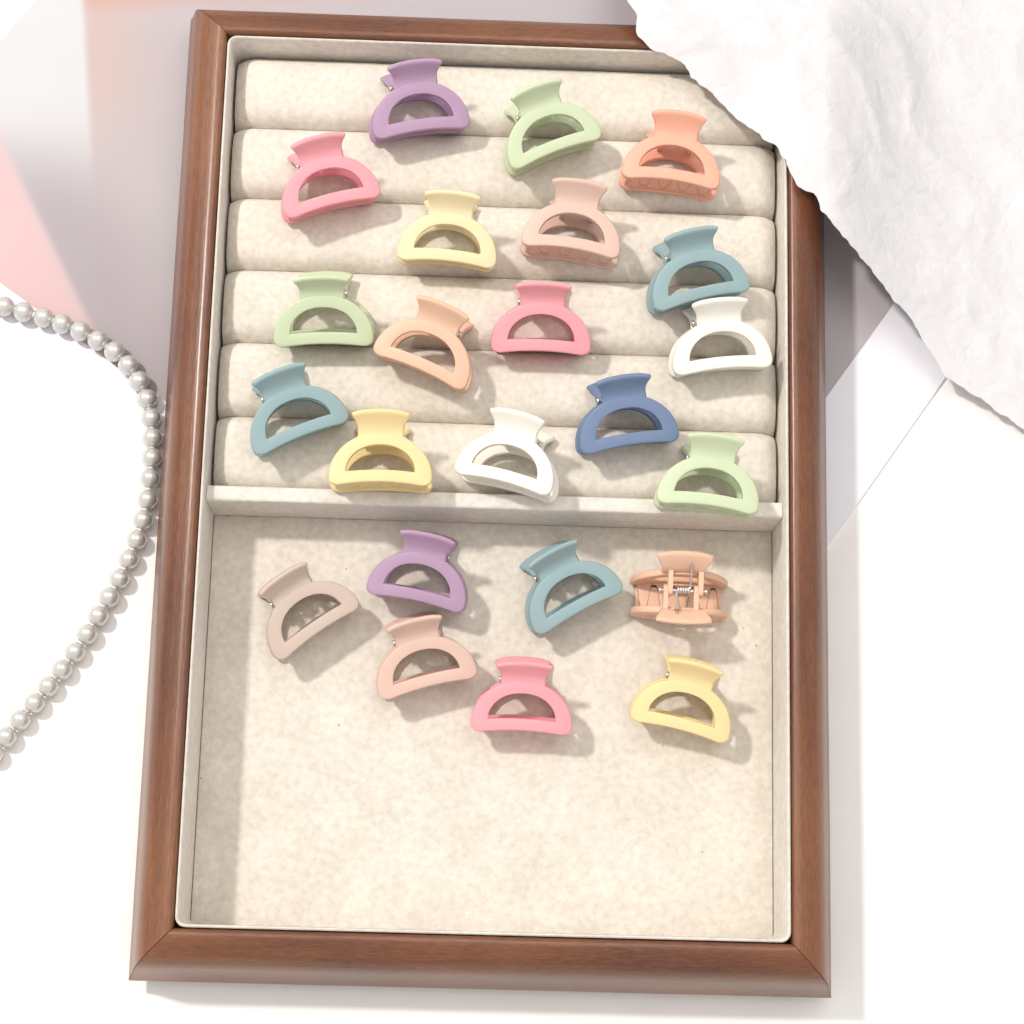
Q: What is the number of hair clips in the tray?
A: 23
